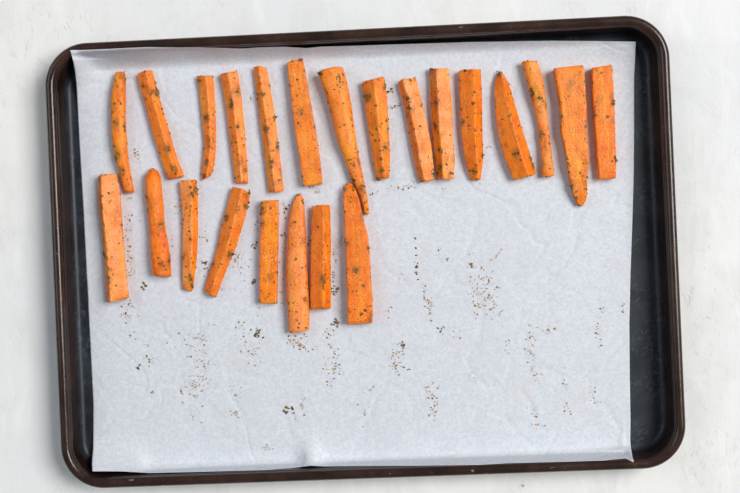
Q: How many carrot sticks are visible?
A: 23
